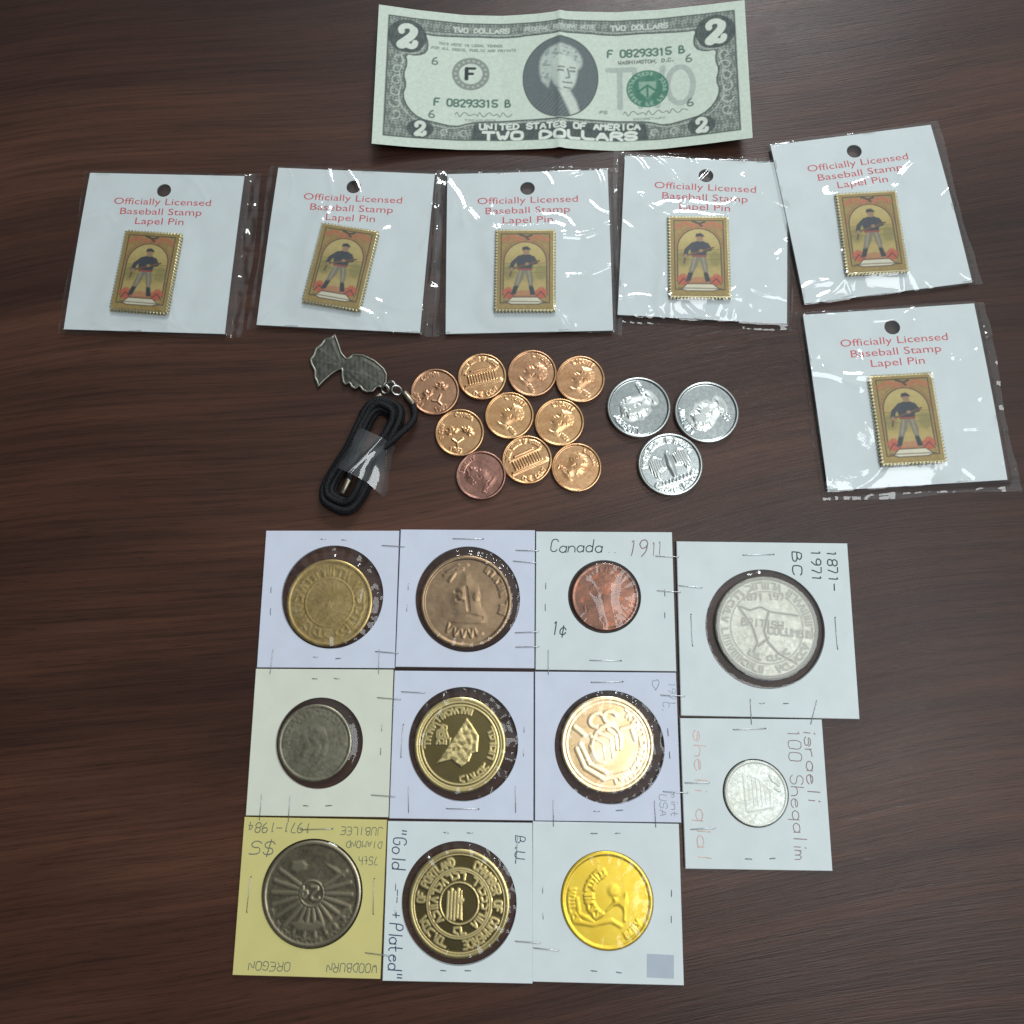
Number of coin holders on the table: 11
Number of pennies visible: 10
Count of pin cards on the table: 6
